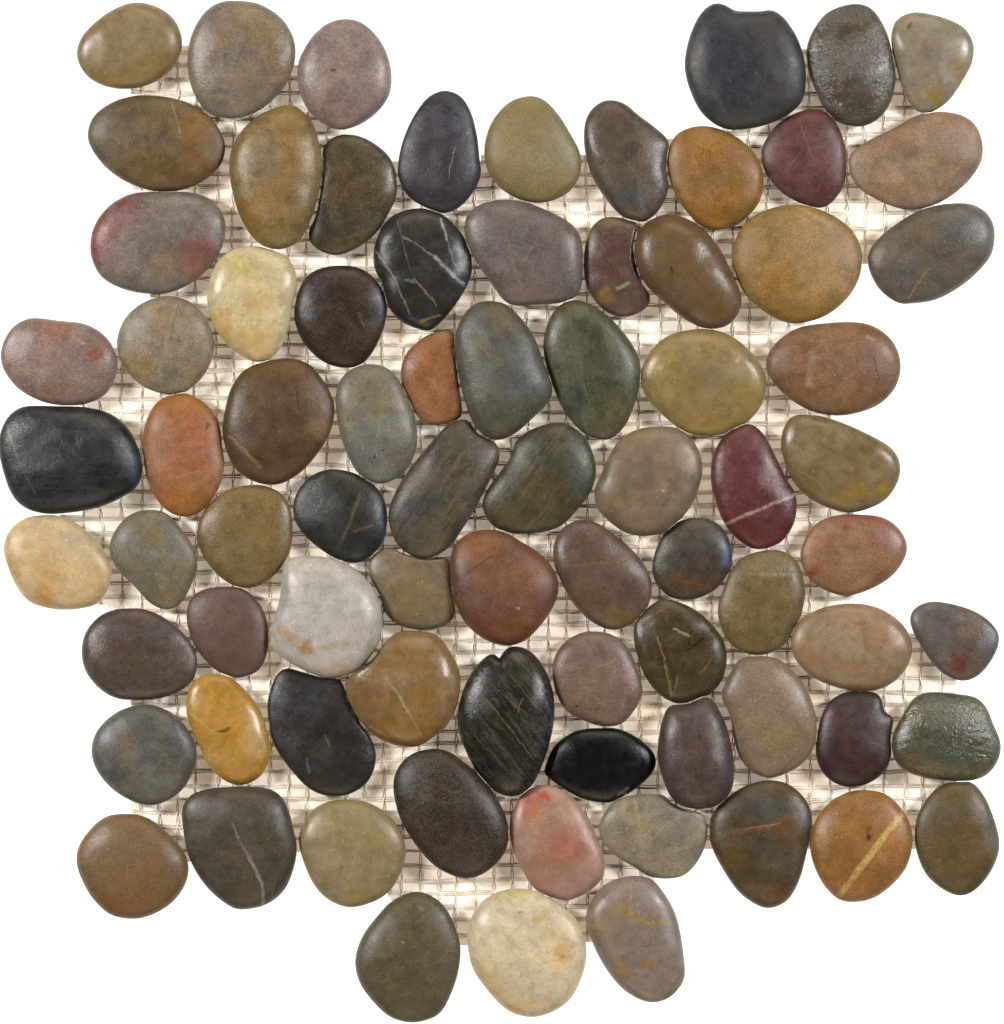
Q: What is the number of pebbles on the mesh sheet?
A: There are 79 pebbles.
